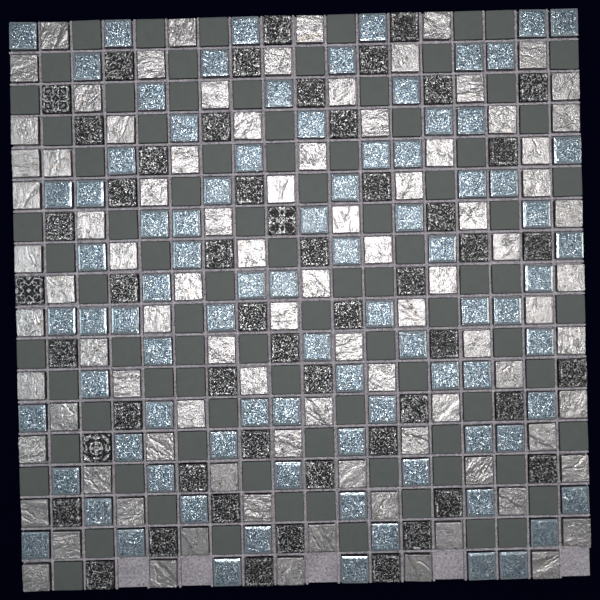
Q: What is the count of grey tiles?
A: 88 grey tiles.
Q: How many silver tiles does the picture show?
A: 91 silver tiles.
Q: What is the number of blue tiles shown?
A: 87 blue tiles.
